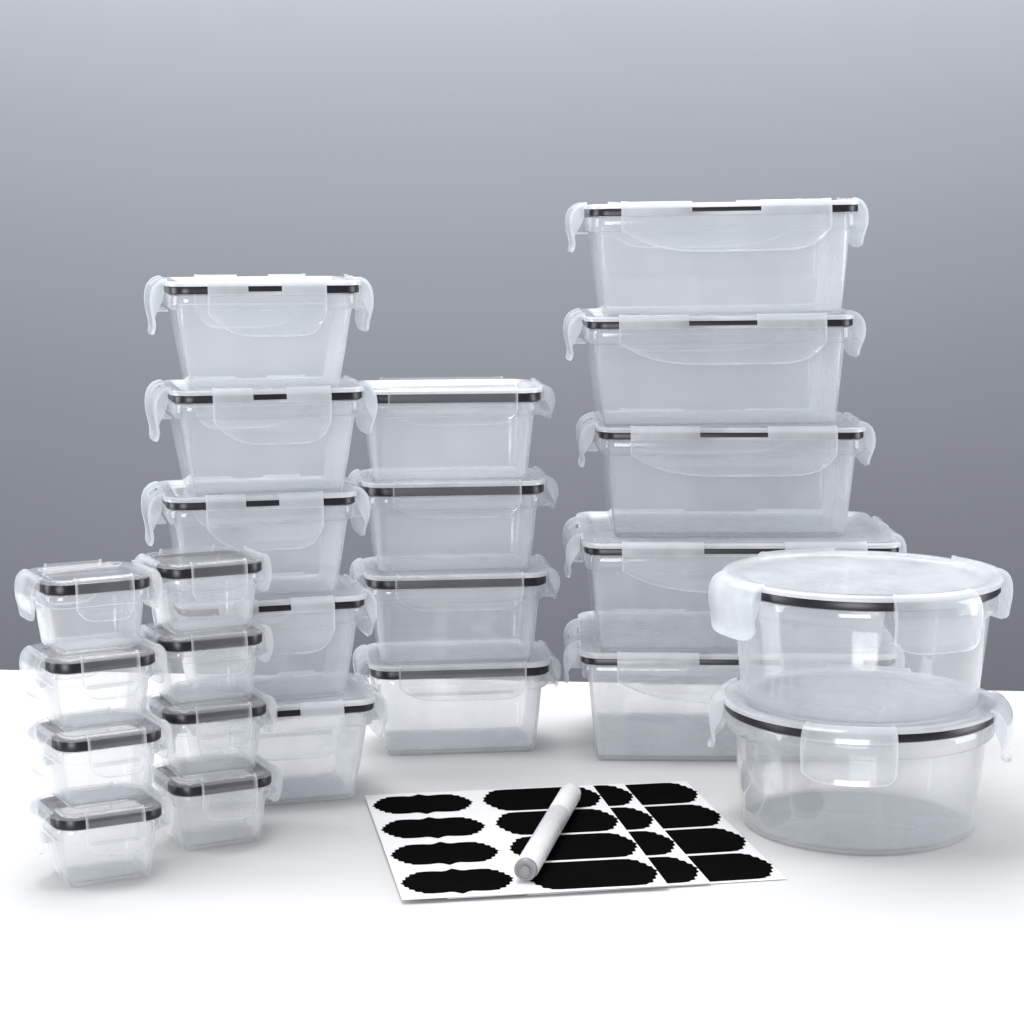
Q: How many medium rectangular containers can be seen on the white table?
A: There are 9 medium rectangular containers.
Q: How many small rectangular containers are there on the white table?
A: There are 8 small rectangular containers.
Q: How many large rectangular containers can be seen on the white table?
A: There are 5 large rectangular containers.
